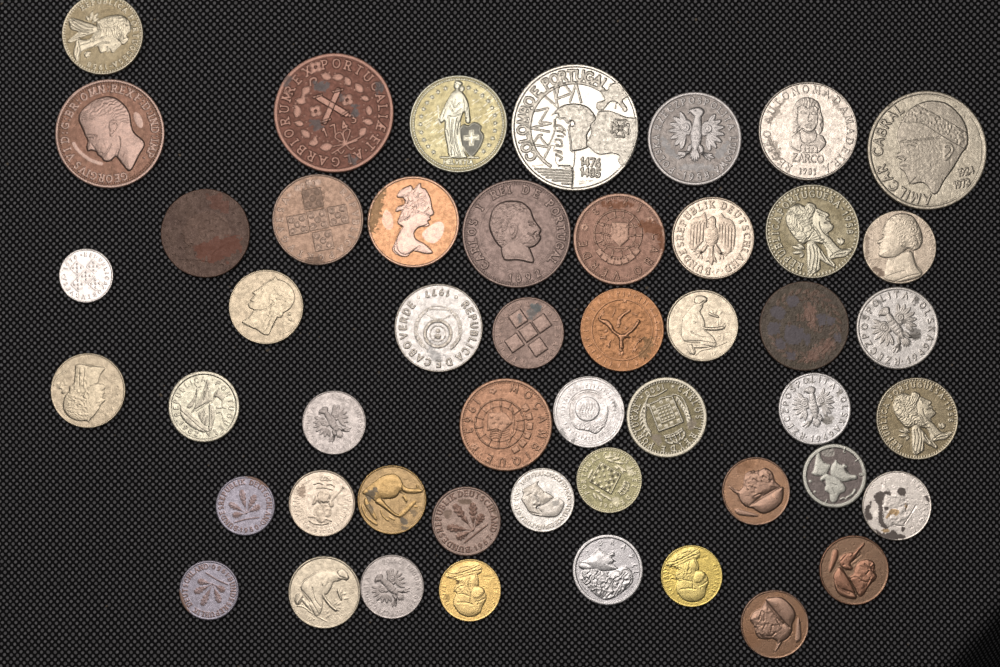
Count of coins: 49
